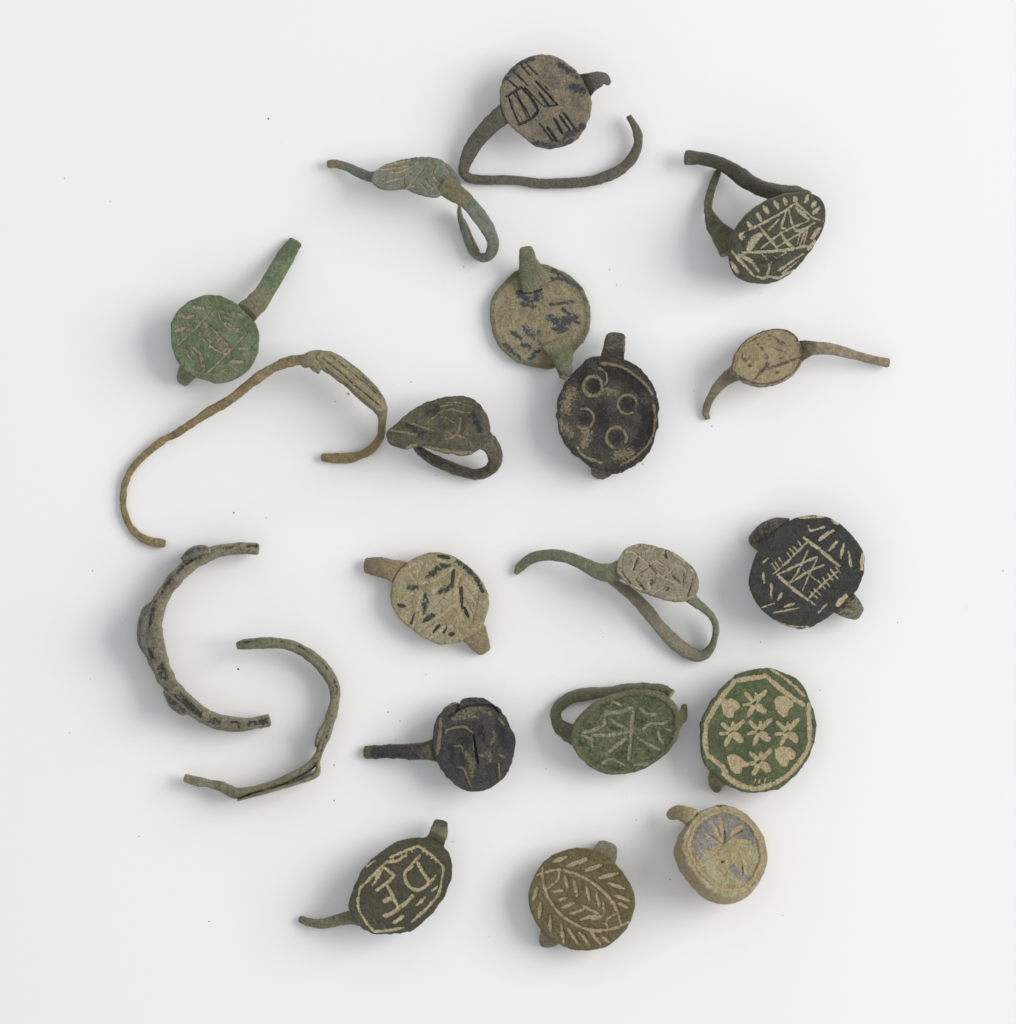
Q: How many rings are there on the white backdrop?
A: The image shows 20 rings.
